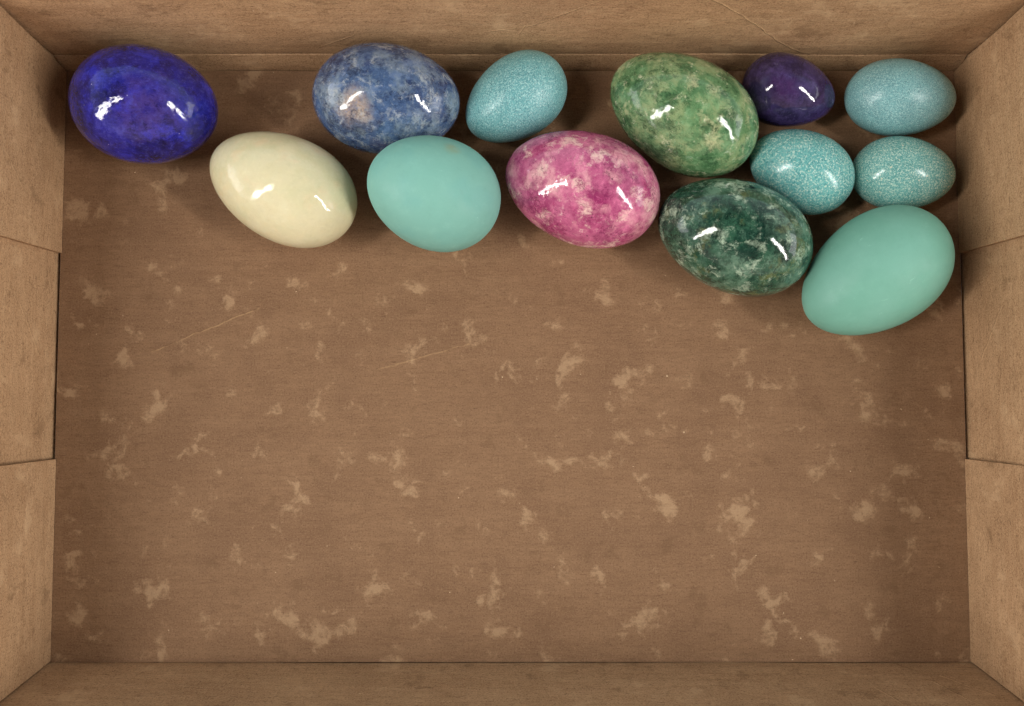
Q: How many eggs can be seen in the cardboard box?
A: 13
